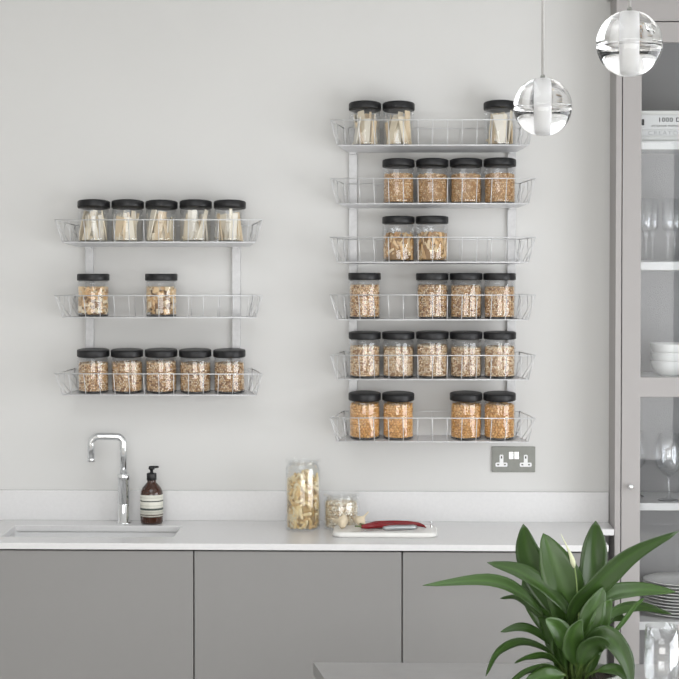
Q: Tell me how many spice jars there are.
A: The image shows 34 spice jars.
